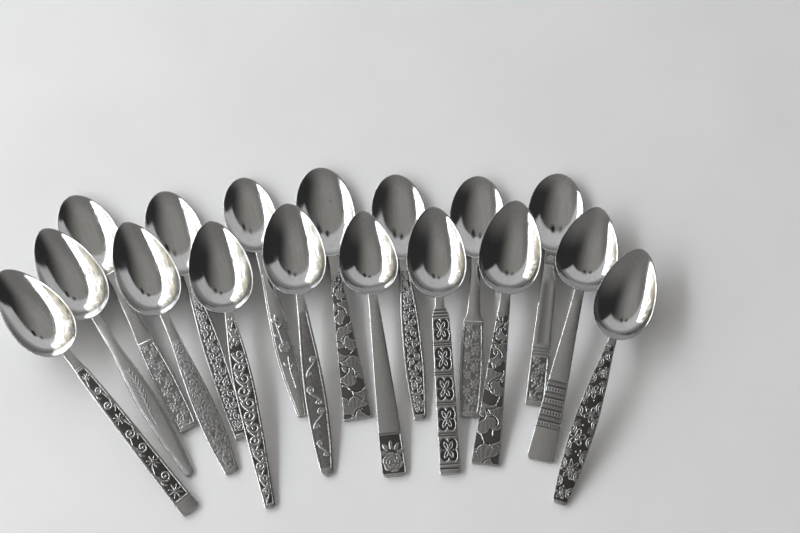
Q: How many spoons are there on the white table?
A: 17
